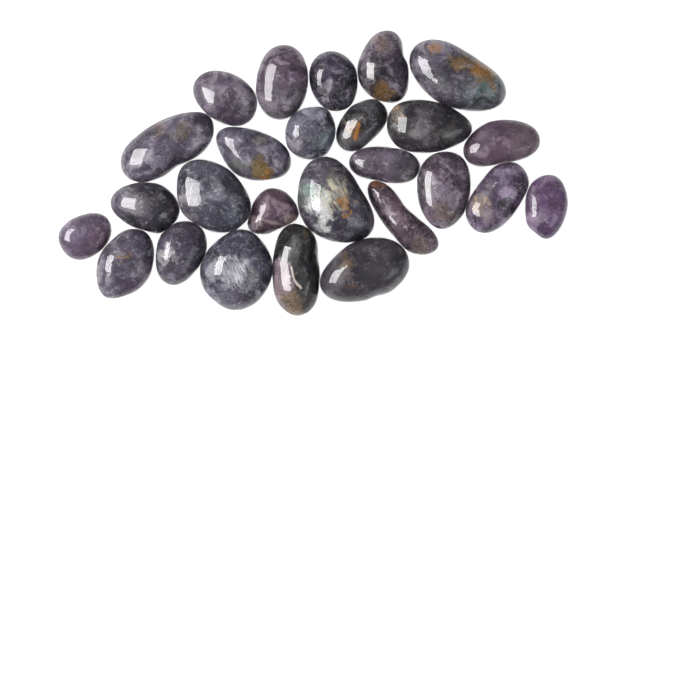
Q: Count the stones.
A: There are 26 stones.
